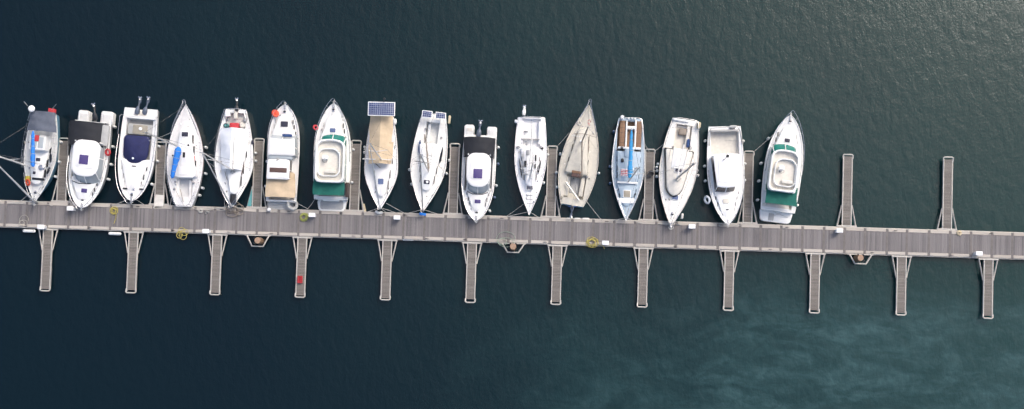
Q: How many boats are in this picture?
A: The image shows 16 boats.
